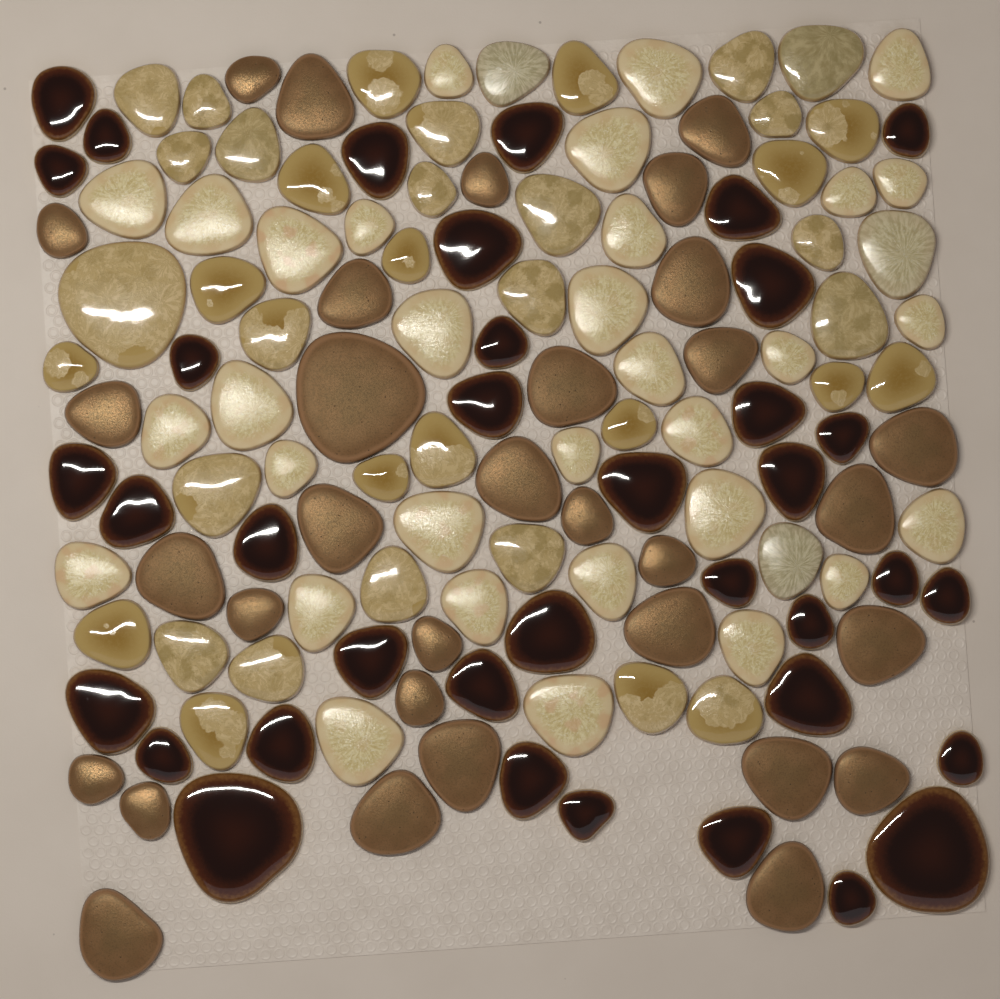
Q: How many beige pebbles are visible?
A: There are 72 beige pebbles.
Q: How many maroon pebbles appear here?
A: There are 37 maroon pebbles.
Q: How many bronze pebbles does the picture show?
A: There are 32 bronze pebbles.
